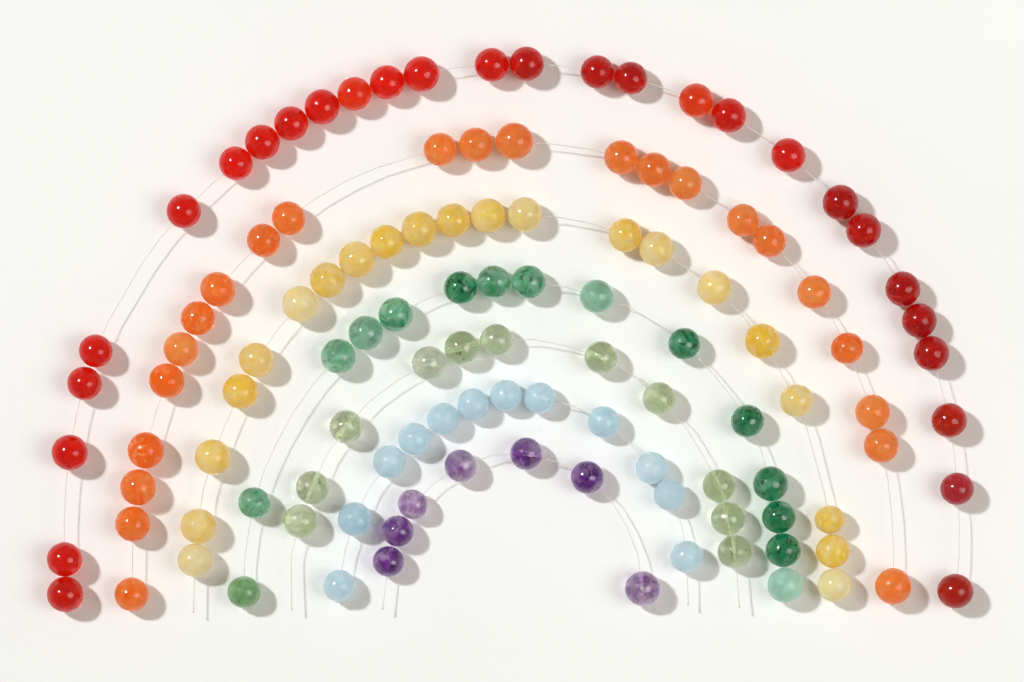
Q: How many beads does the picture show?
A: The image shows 117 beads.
